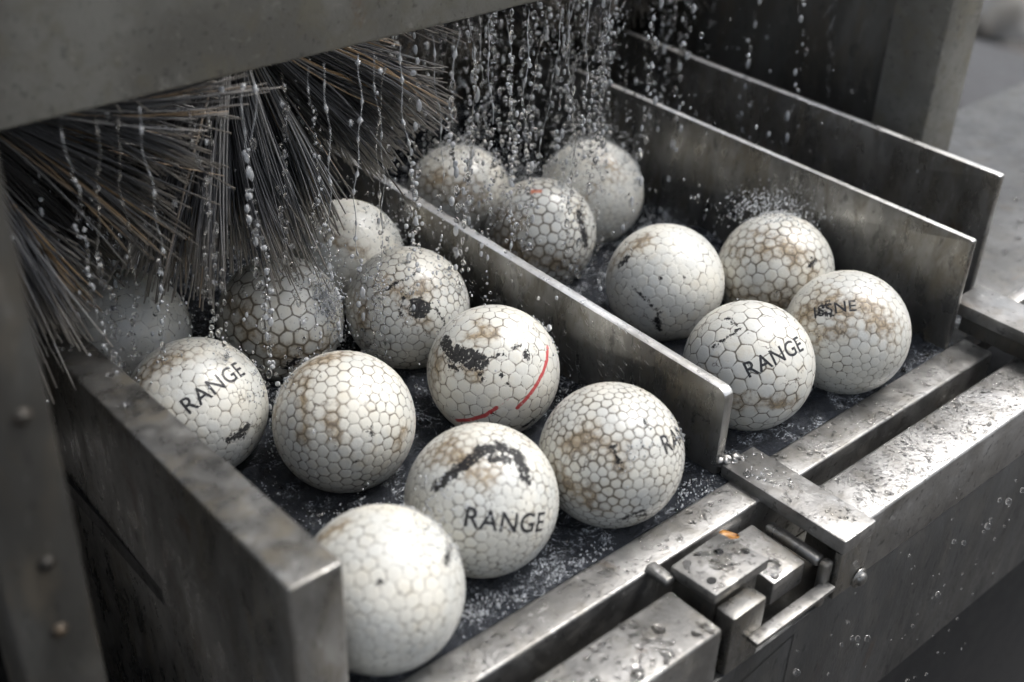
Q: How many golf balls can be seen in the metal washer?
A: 17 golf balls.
